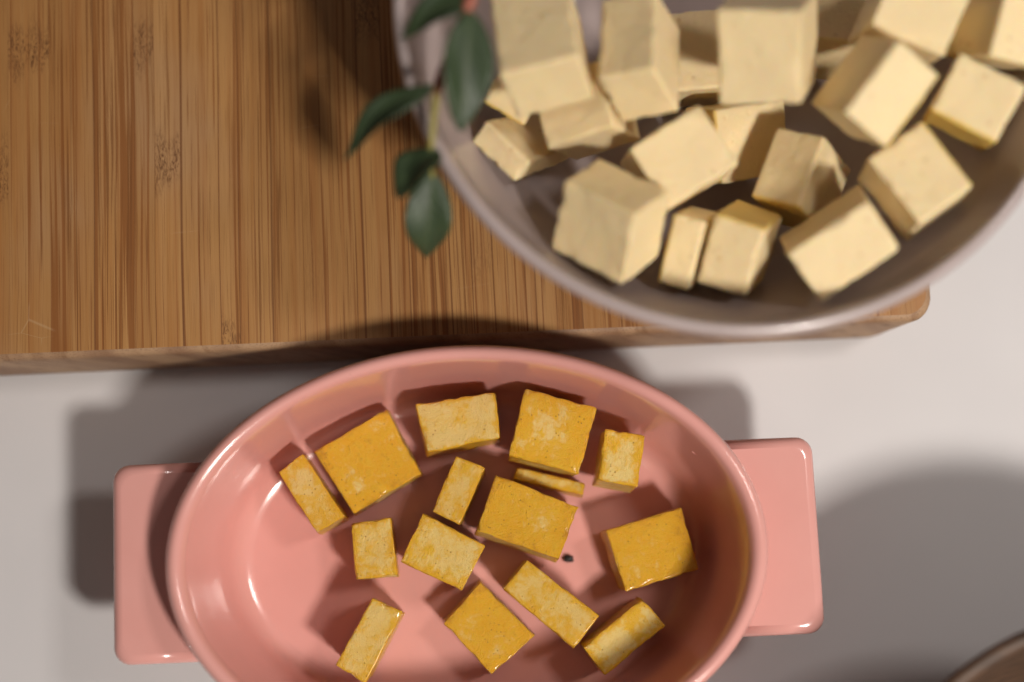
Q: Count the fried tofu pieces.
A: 15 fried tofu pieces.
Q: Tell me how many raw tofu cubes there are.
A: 20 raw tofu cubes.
